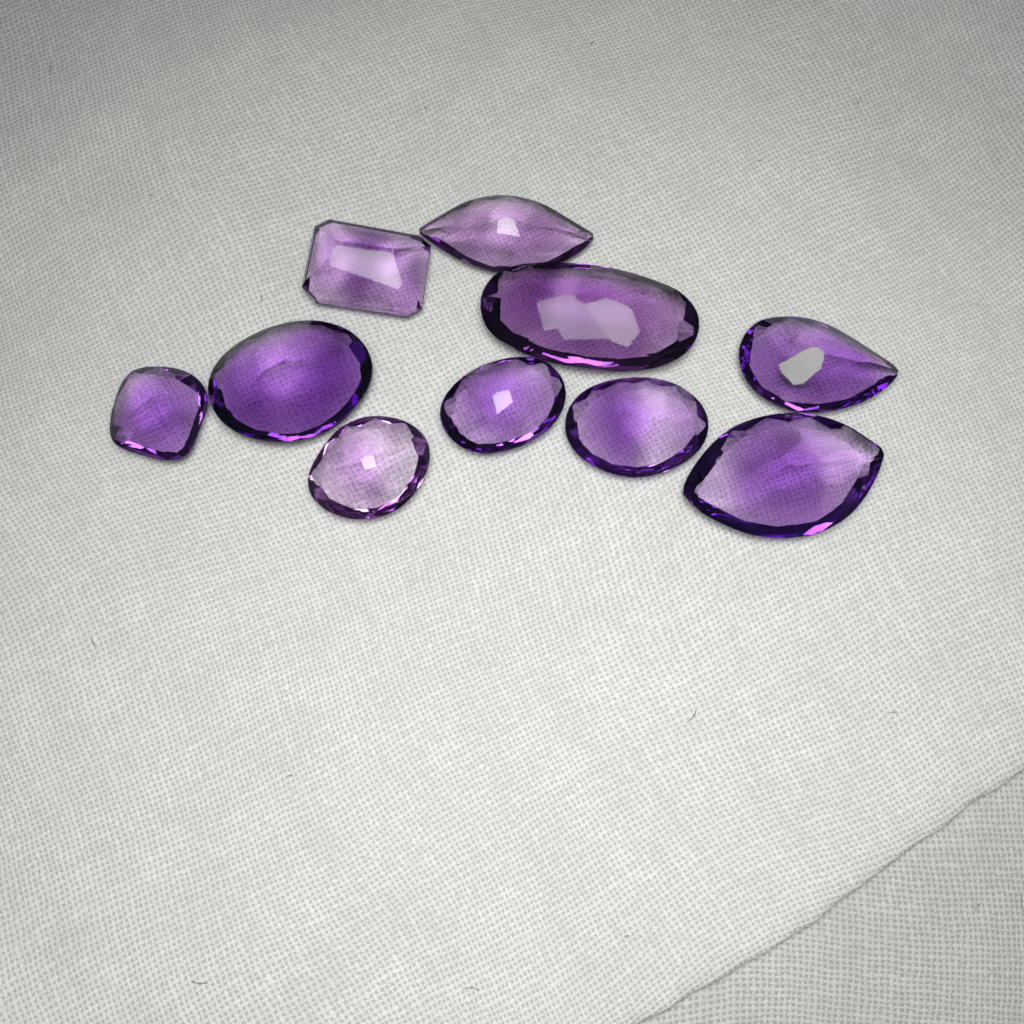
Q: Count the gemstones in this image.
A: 10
